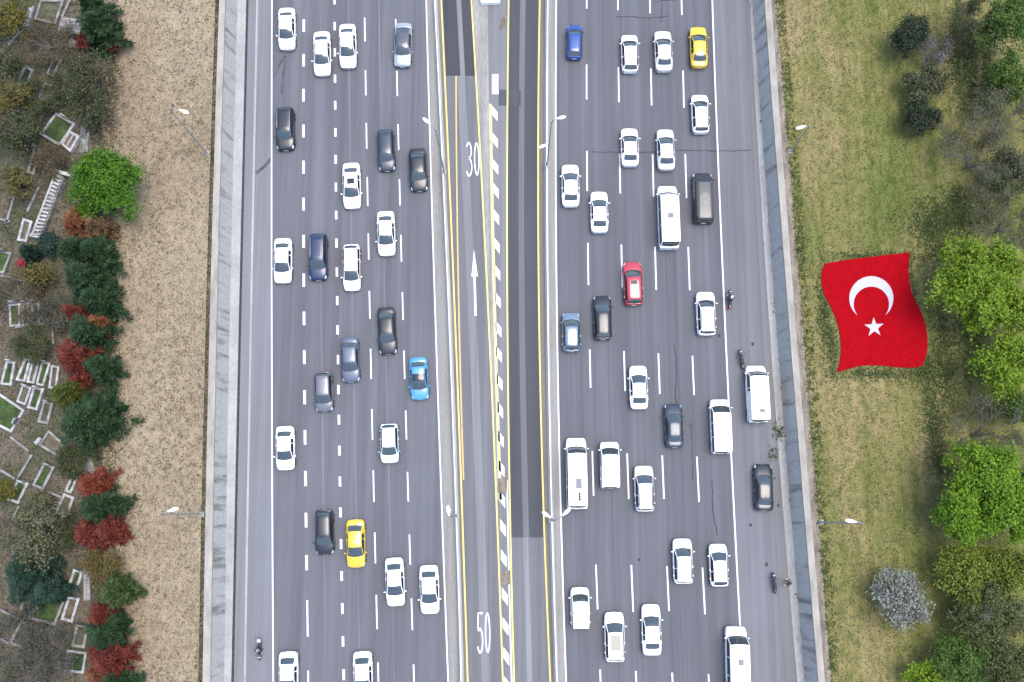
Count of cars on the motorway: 46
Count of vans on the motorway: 7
